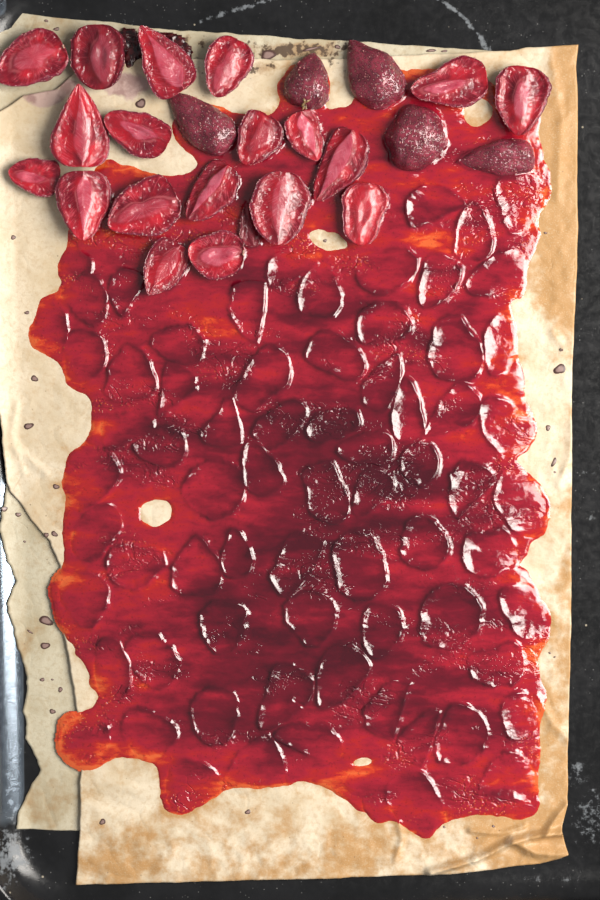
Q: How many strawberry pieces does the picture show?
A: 25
